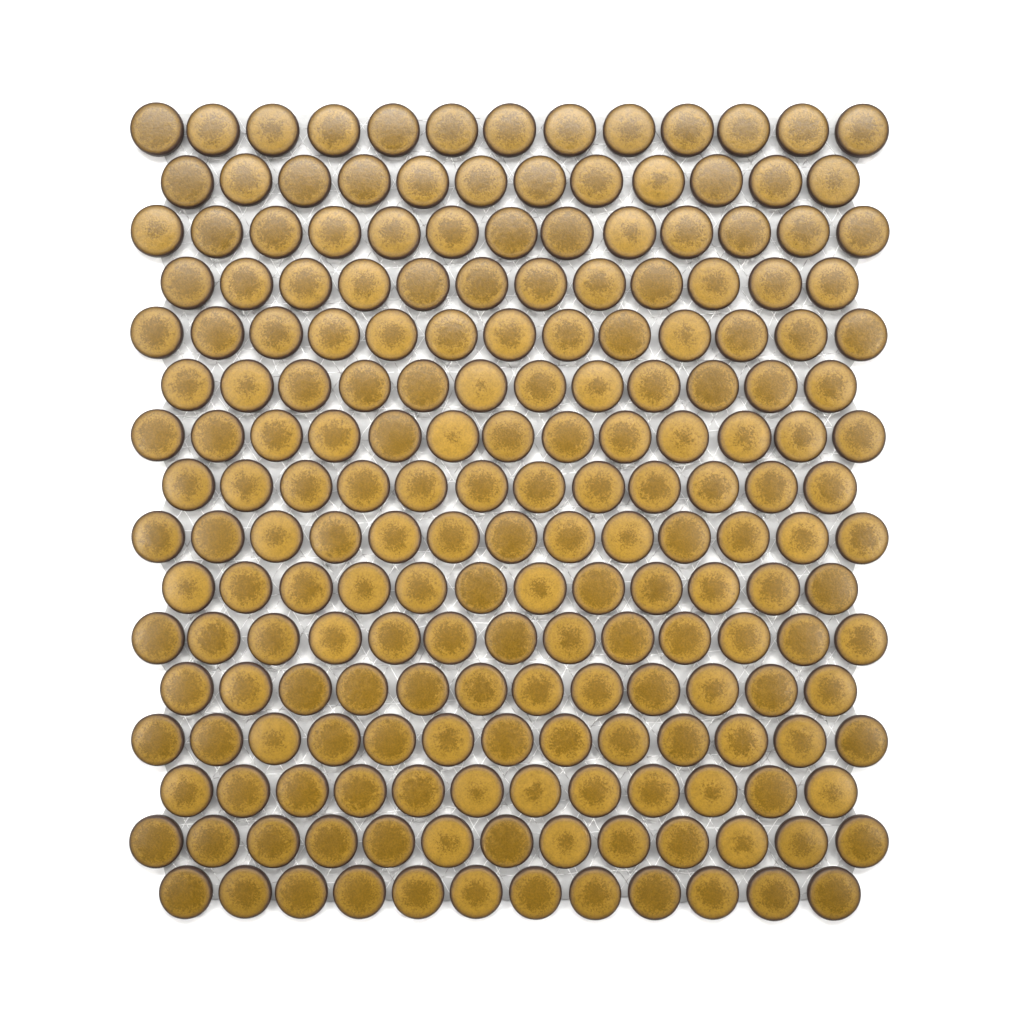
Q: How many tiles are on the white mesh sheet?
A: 200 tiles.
